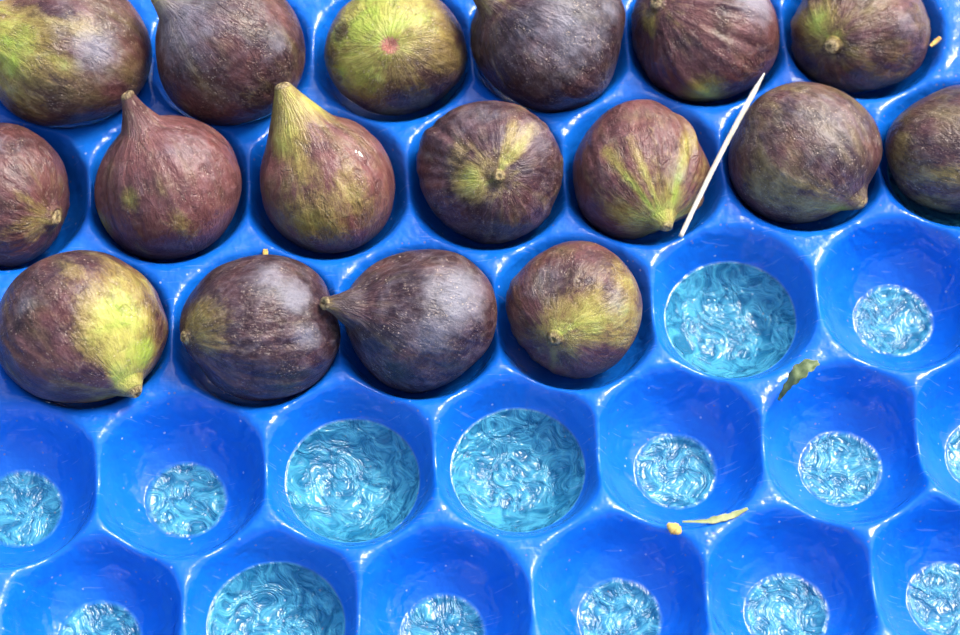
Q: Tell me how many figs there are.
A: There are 17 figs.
